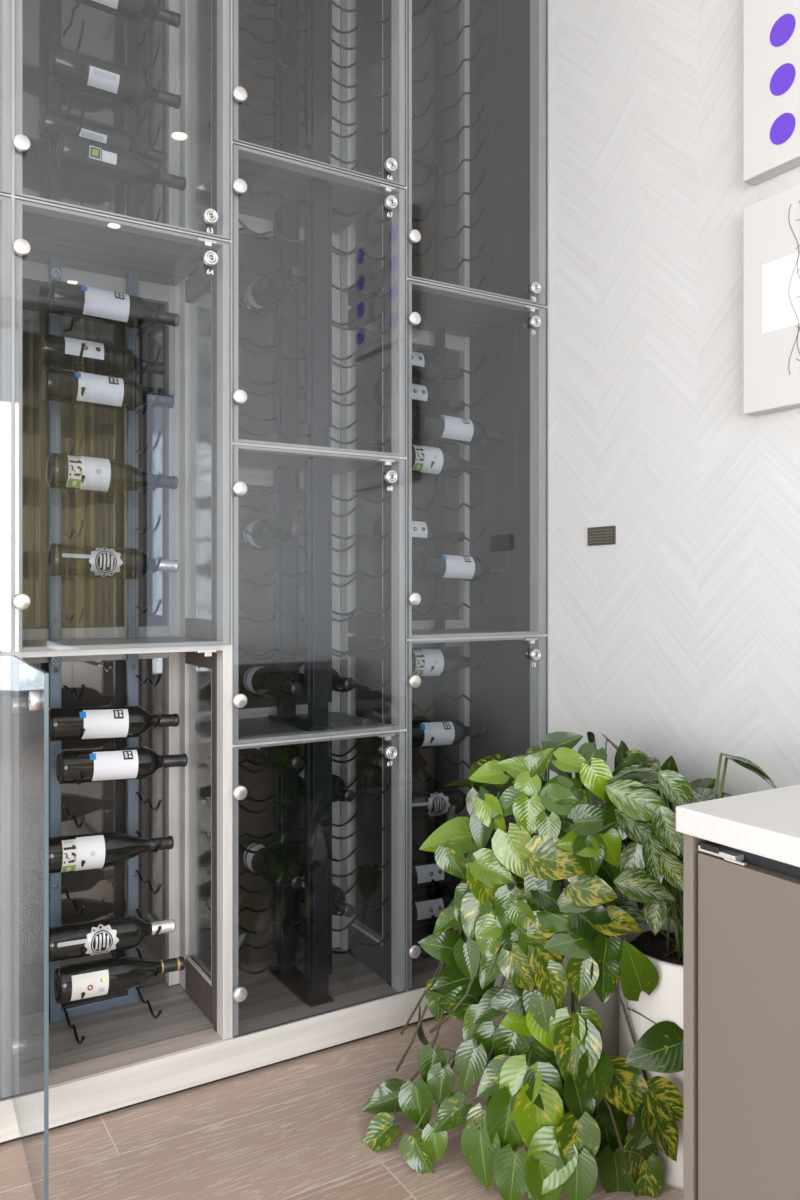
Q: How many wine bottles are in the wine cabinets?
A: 33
